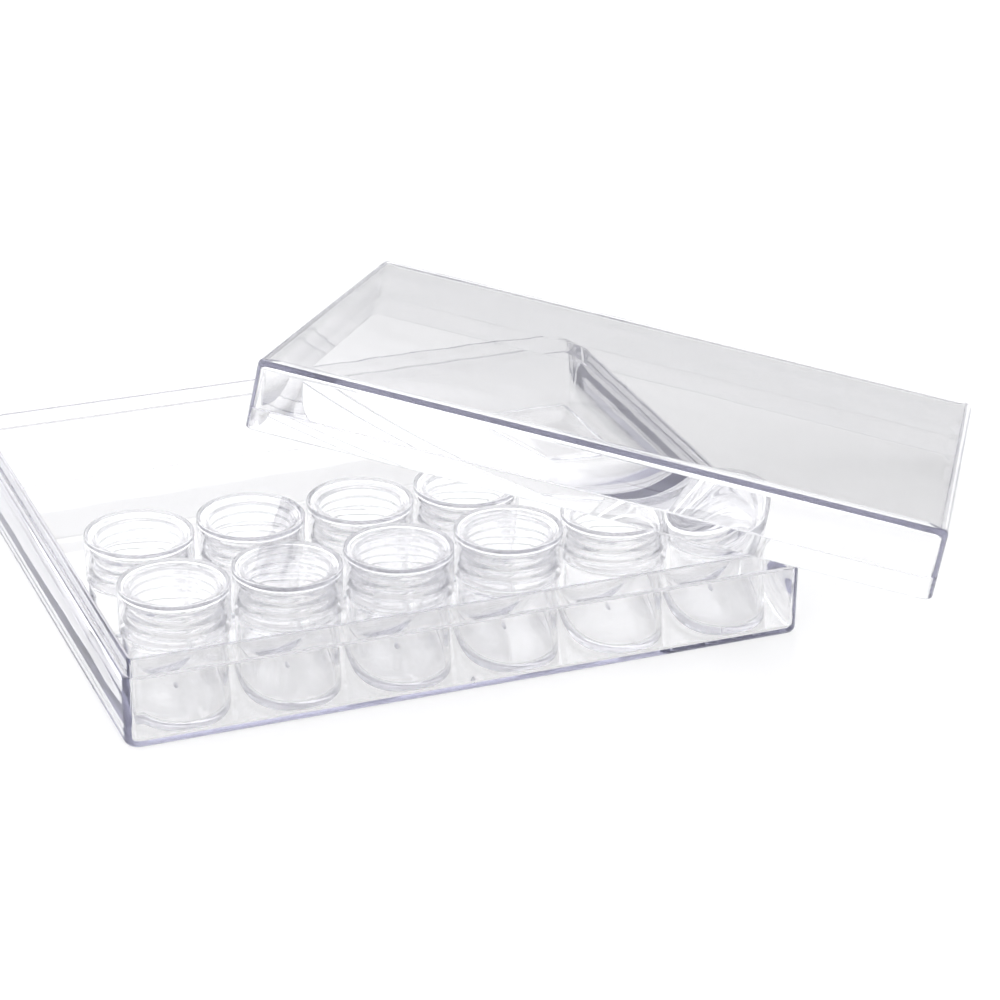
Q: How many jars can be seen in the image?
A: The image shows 10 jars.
